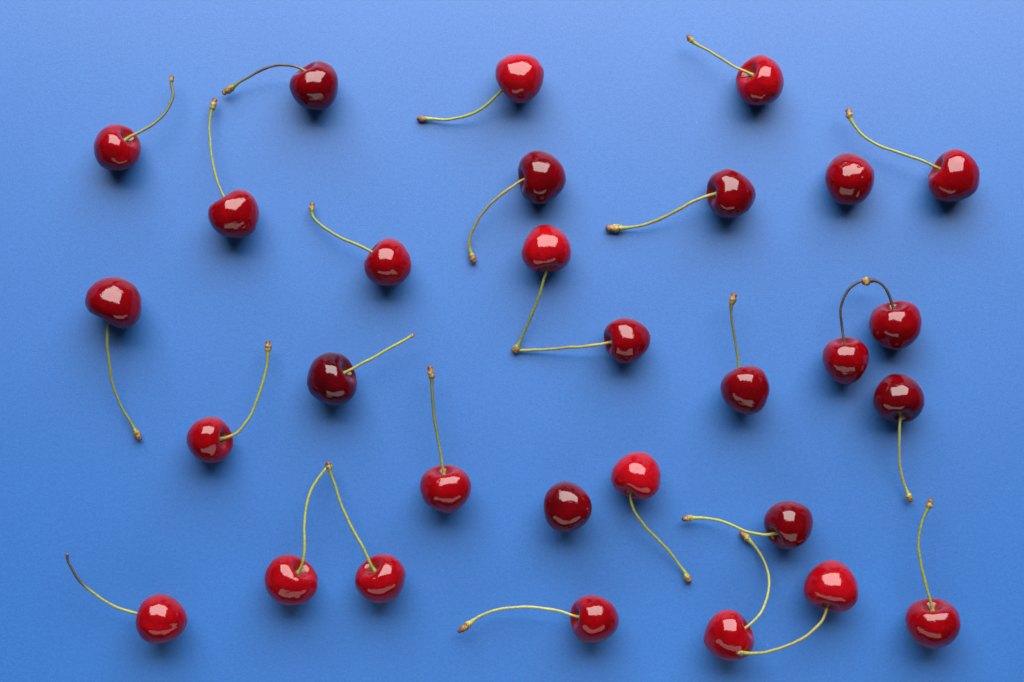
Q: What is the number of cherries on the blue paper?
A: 30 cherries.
